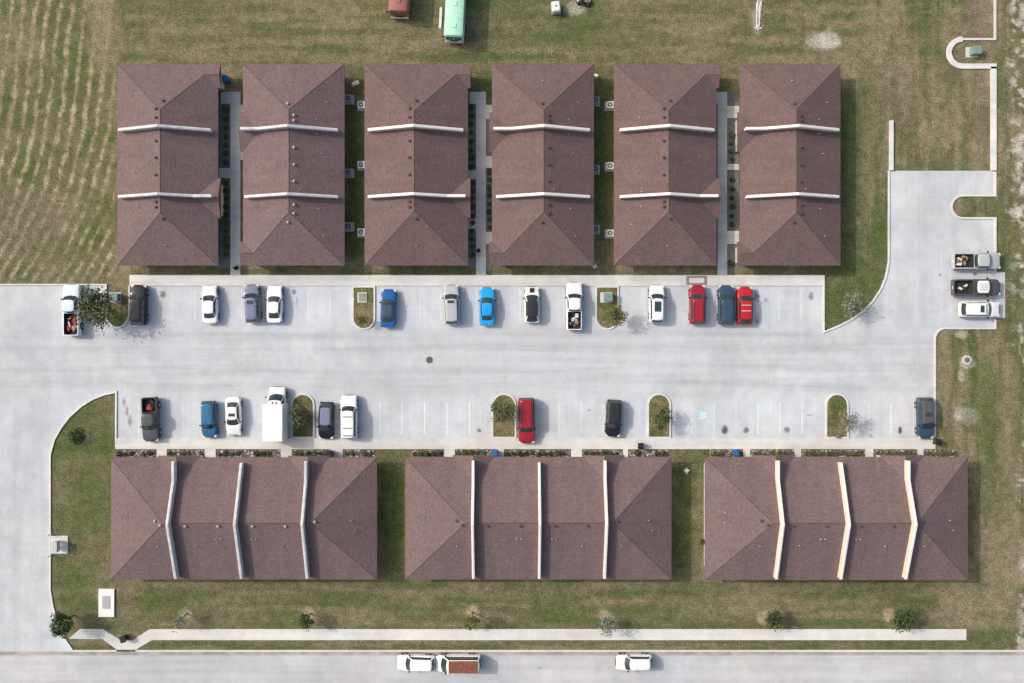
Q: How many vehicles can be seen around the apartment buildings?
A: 31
